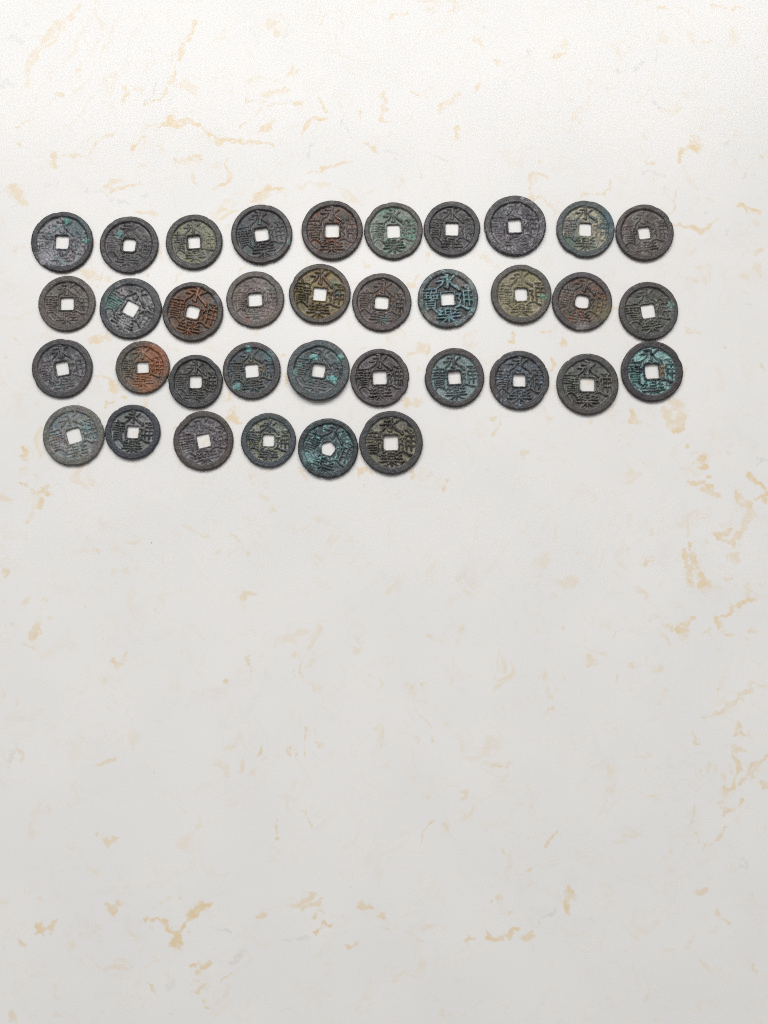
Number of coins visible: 36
